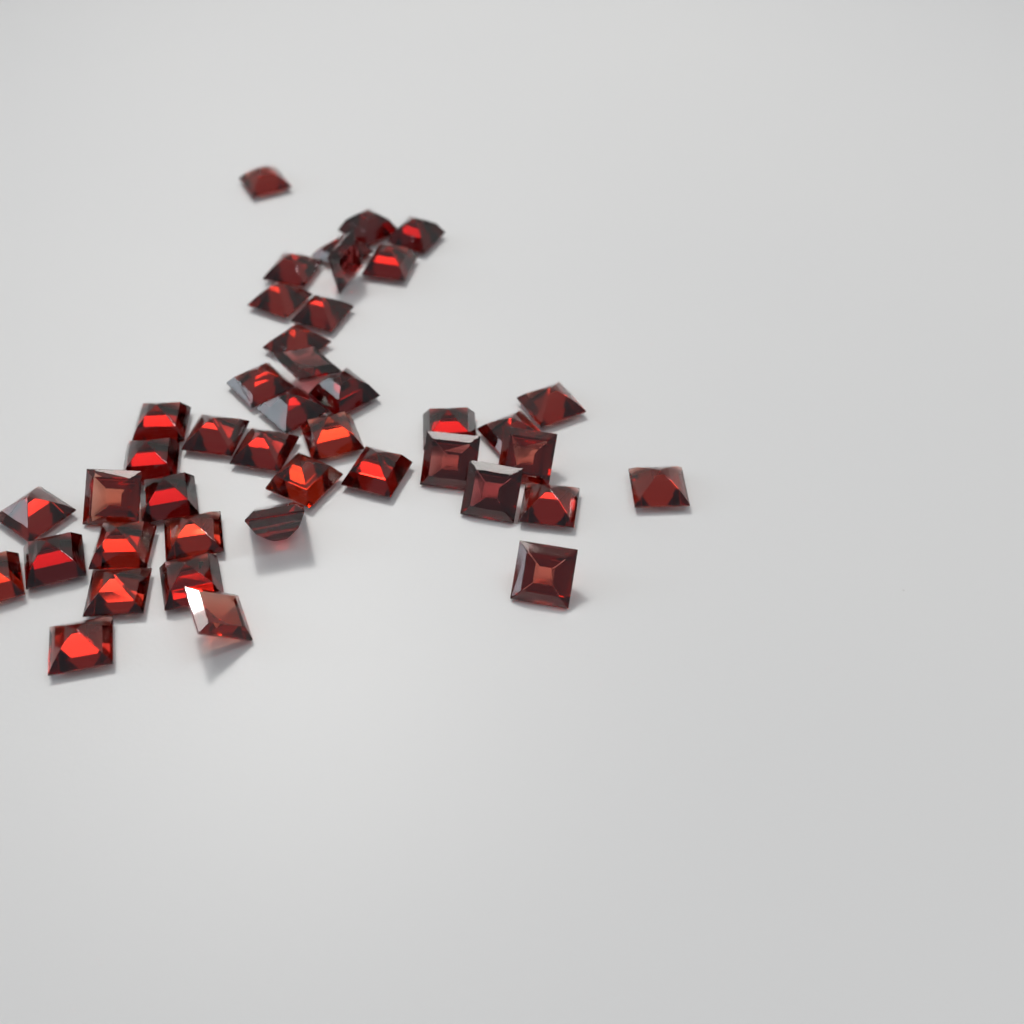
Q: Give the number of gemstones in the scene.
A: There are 42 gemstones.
